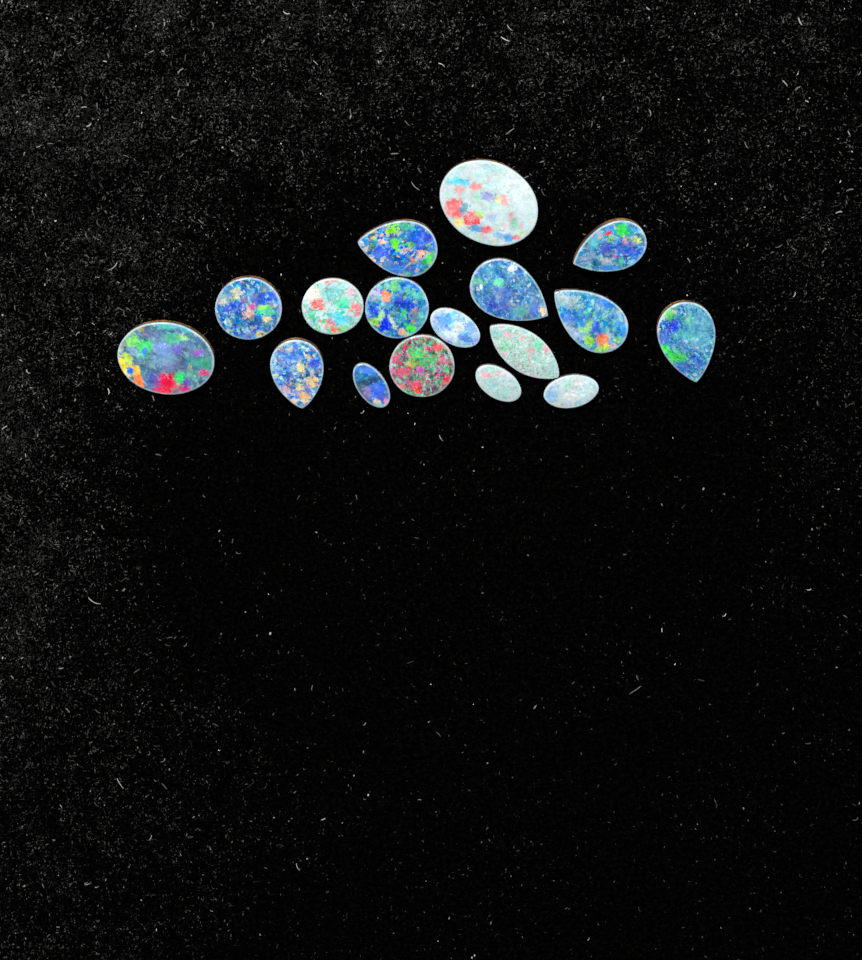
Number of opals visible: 17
